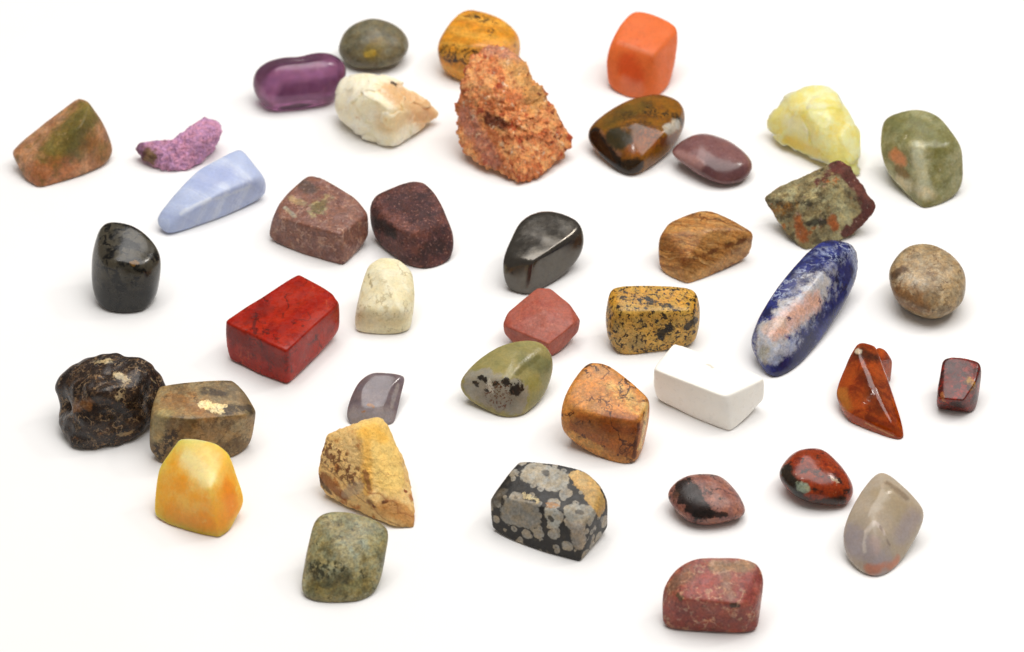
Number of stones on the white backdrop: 41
